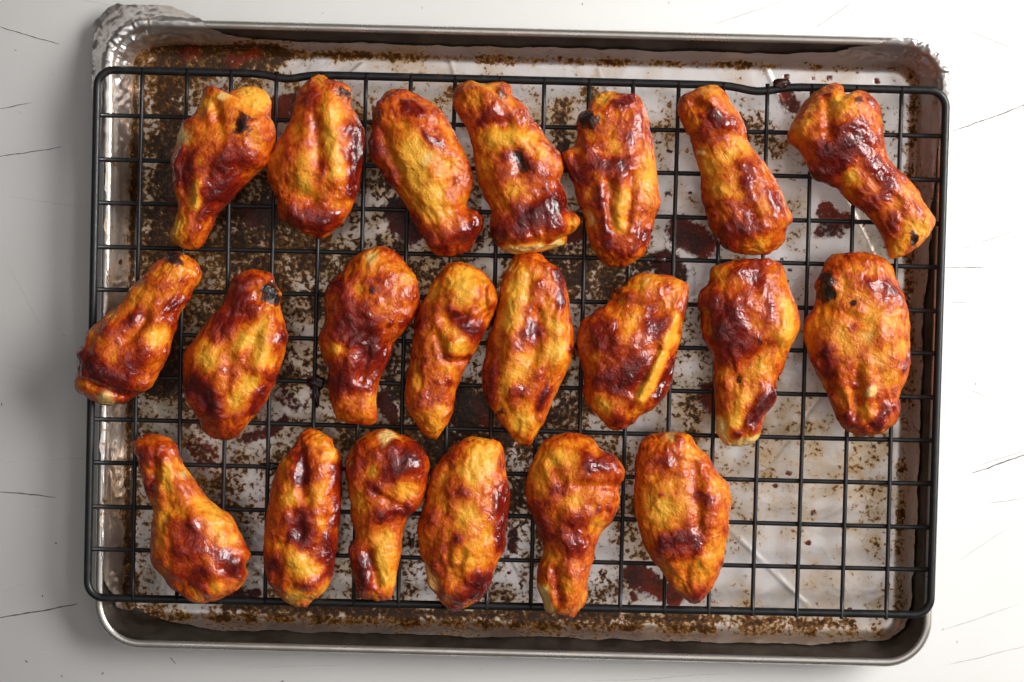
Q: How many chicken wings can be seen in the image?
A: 21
